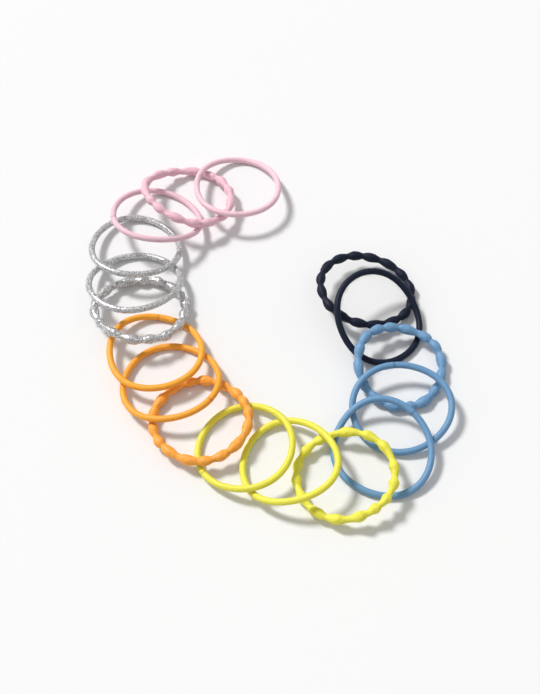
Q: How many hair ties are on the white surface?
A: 17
